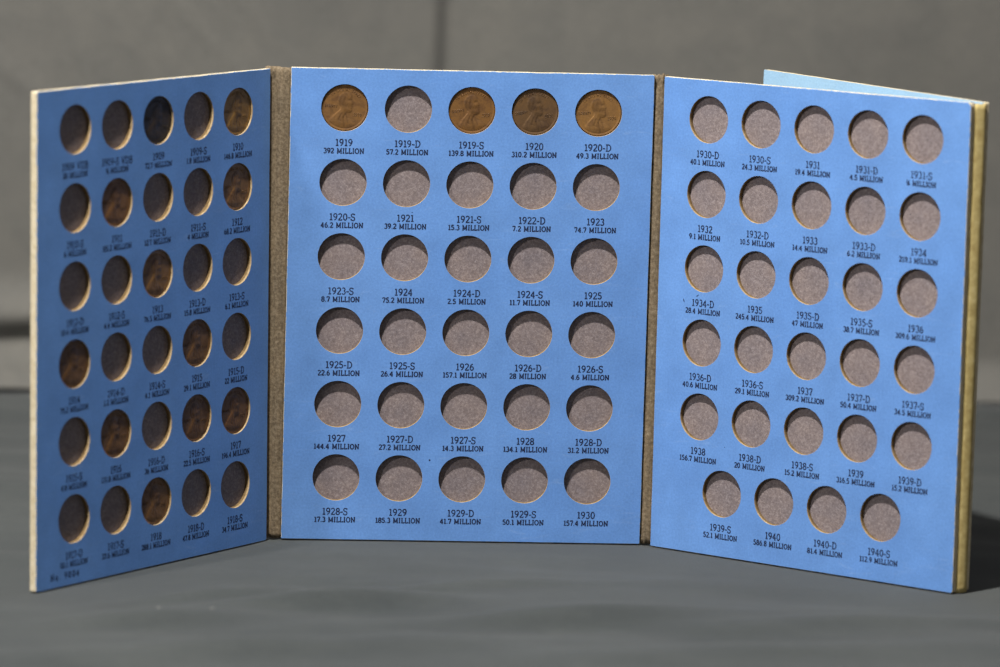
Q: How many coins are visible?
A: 15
